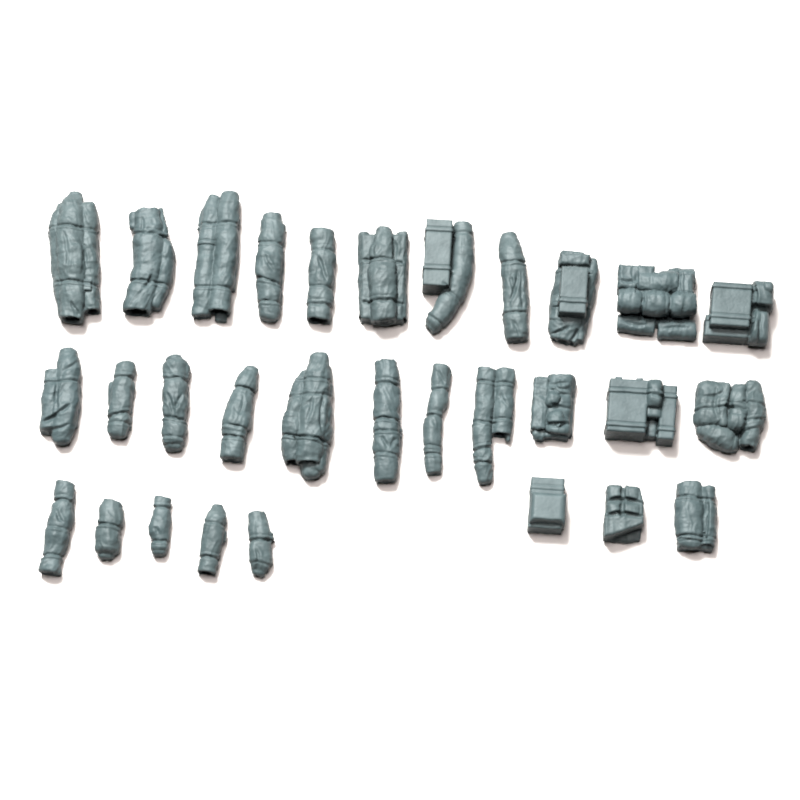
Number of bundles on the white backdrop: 30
